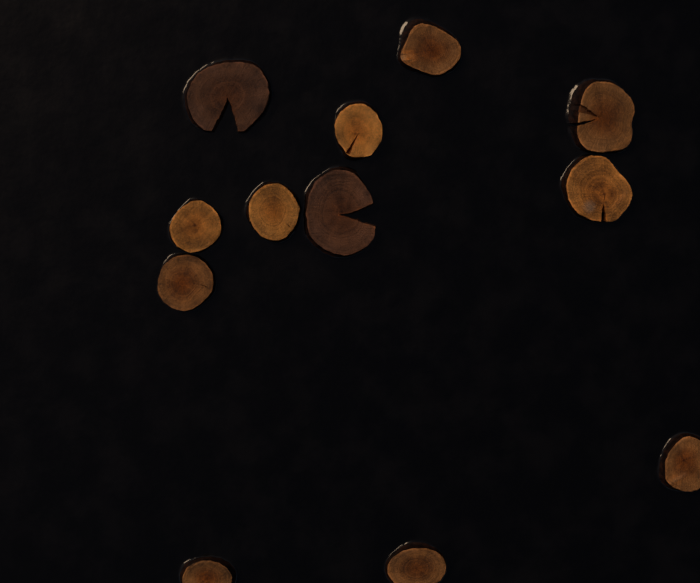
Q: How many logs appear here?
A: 12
